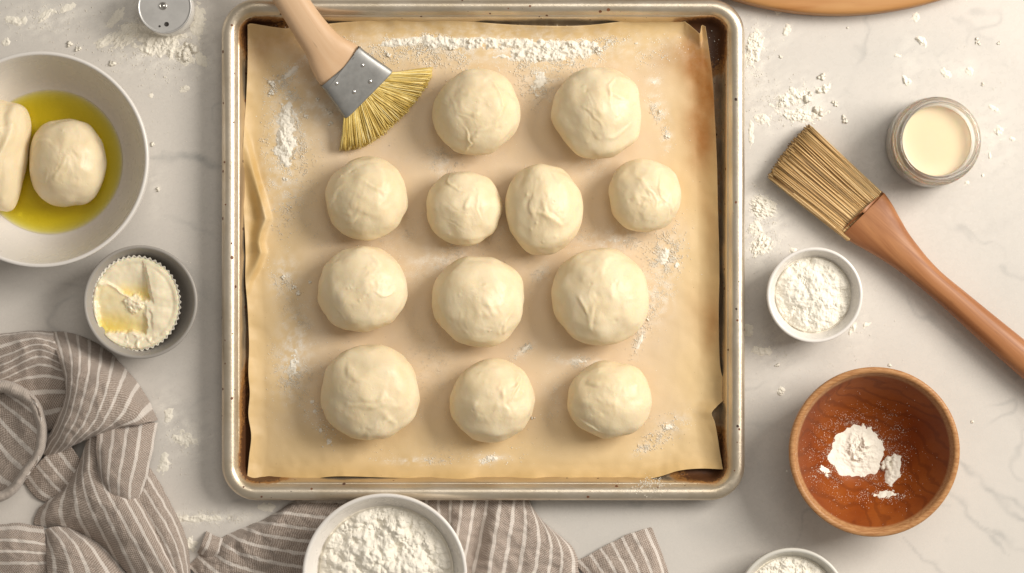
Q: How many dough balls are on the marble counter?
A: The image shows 14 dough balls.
